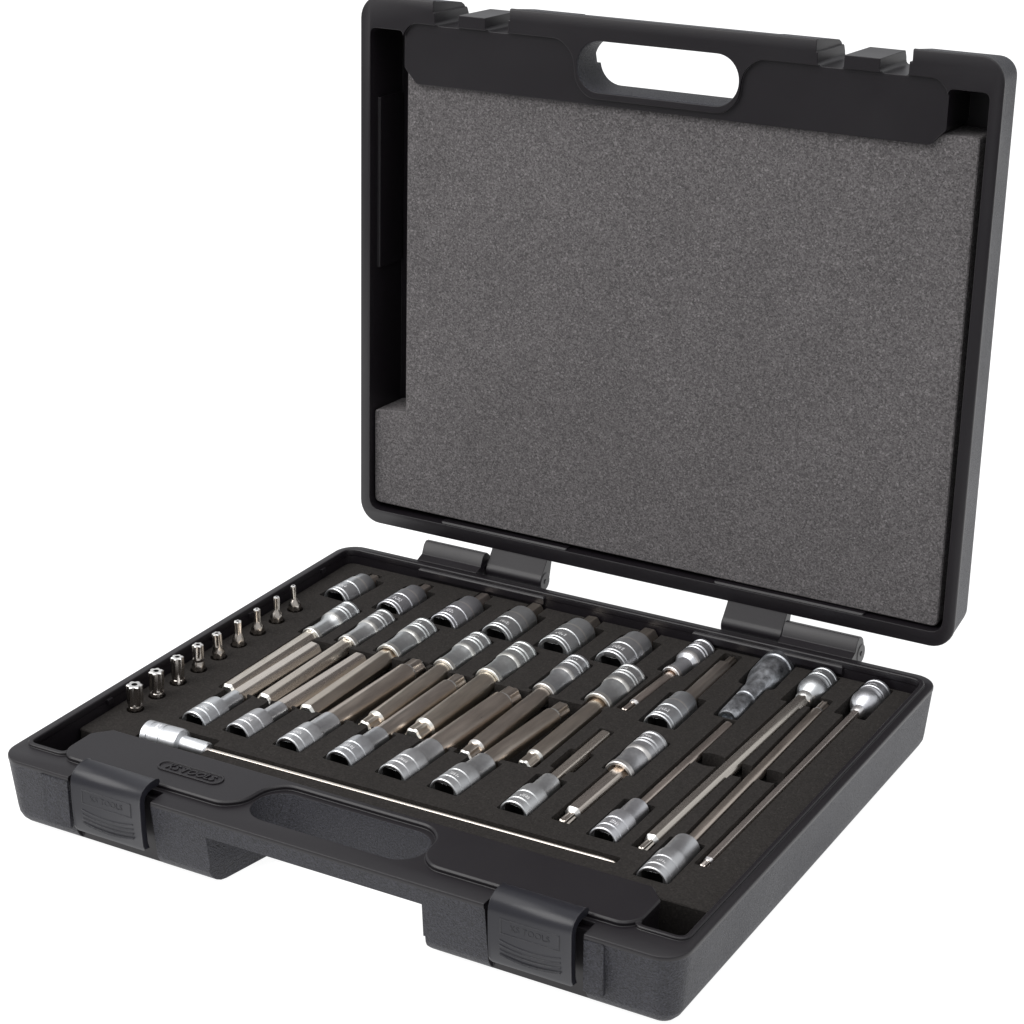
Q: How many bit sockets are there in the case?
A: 28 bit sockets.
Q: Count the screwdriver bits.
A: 9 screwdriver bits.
